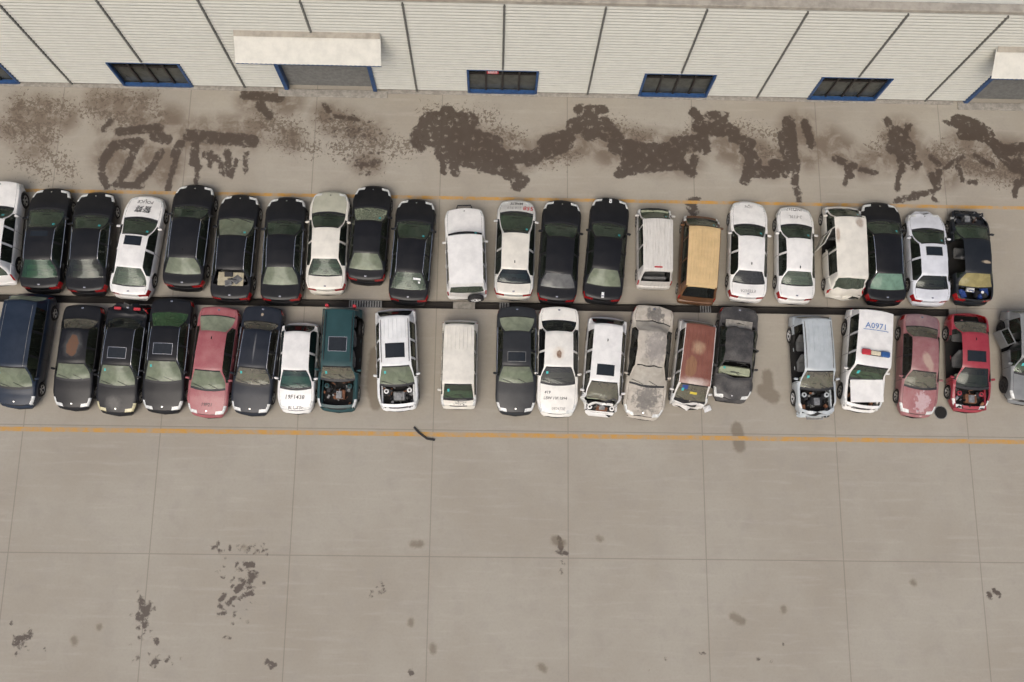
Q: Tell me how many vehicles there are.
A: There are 43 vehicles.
